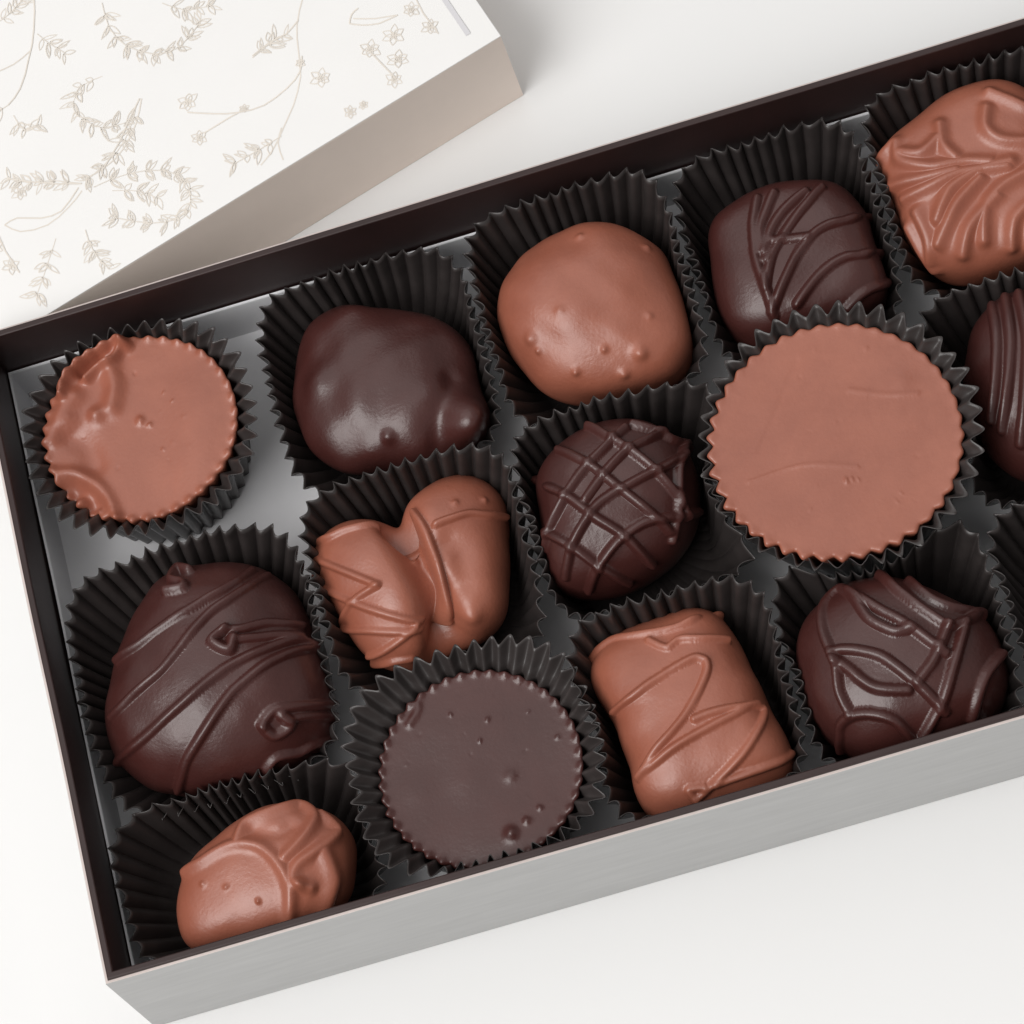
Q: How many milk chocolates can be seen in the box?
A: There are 7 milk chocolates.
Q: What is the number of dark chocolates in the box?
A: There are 7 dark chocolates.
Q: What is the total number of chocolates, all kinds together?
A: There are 14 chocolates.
